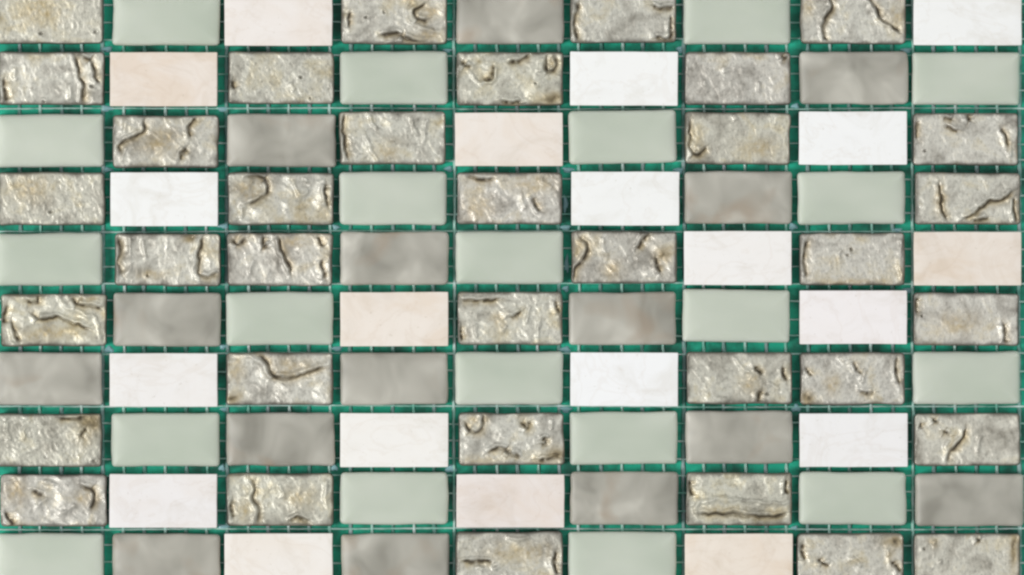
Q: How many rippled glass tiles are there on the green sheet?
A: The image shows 35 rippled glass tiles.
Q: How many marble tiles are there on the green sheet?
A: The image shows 20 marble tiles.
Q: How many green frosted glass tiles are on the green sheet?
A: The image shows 20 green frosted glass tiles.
